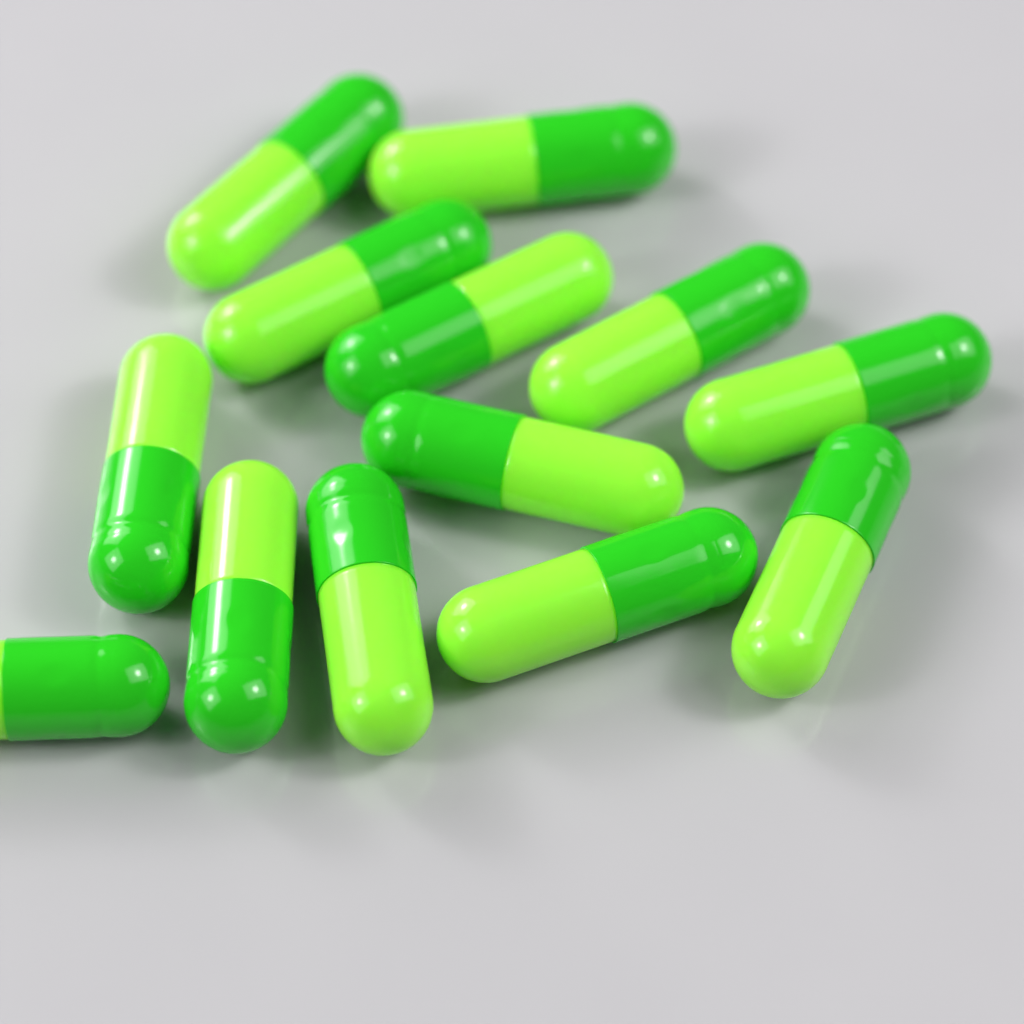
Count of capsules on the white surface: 13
